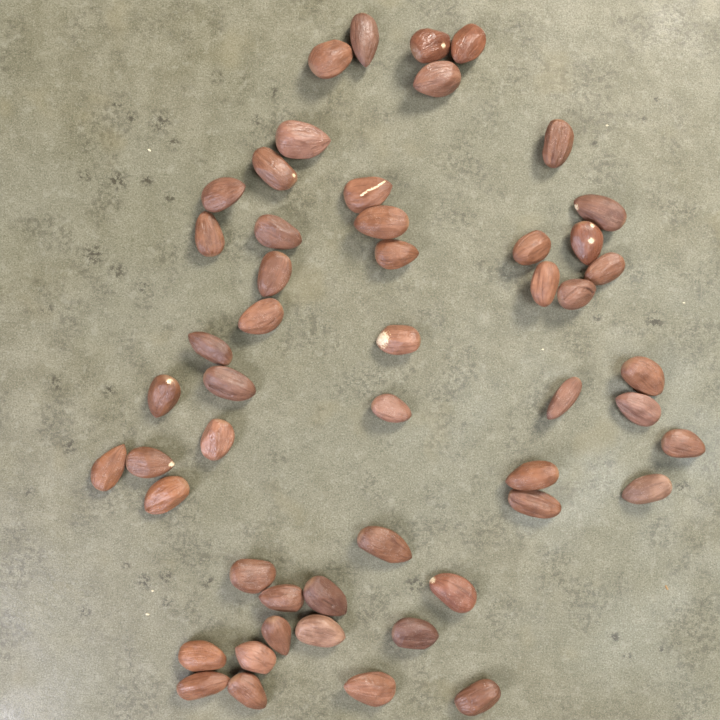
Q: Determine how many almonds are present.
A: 52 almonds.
